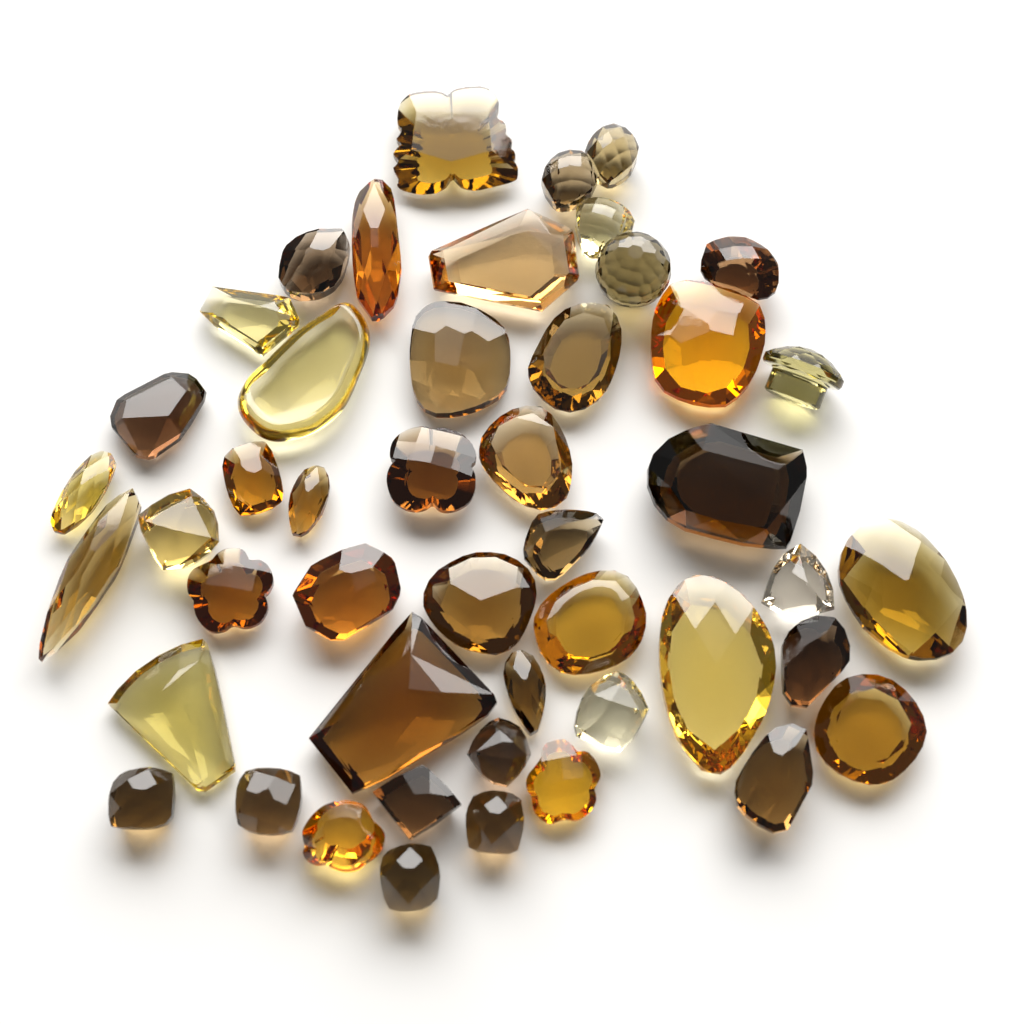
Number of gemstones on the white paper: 47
